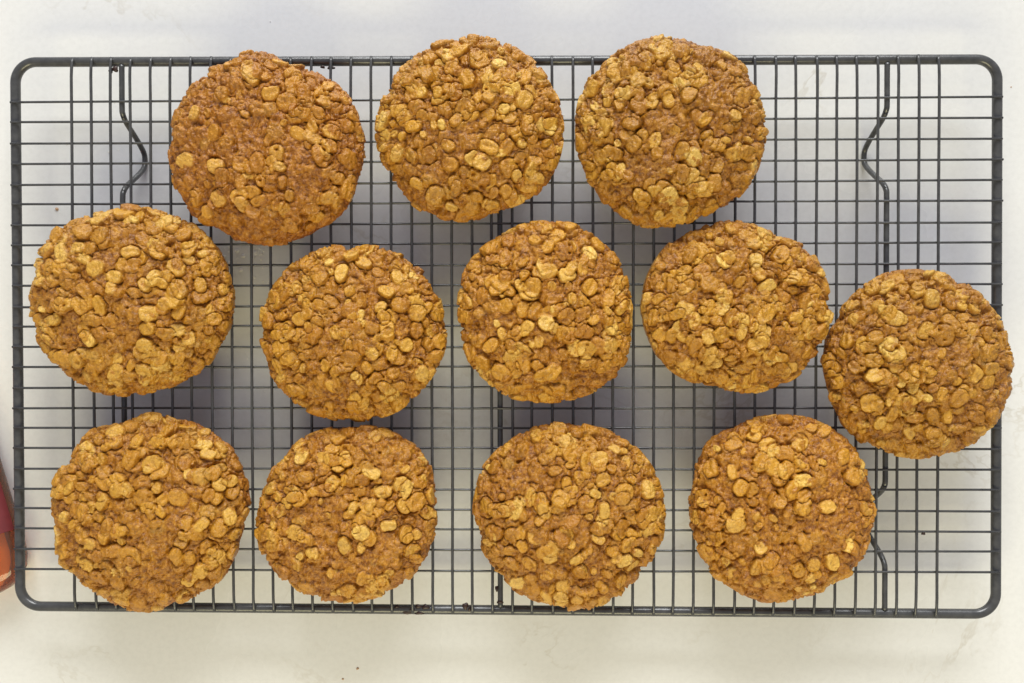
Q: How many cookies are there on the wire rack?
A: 12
